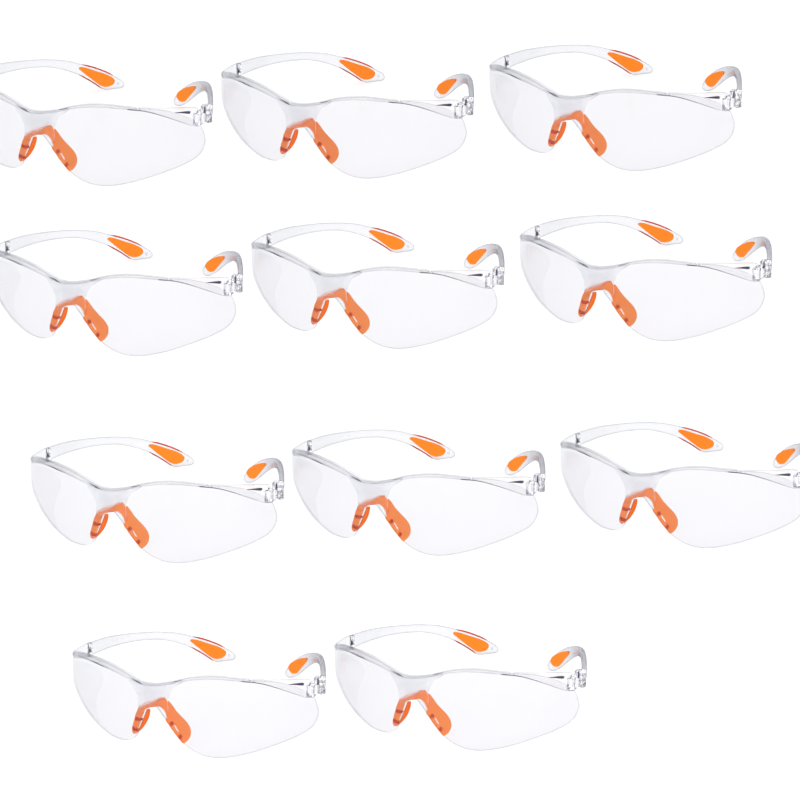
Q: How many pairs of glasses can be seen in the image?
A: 11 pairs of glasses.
